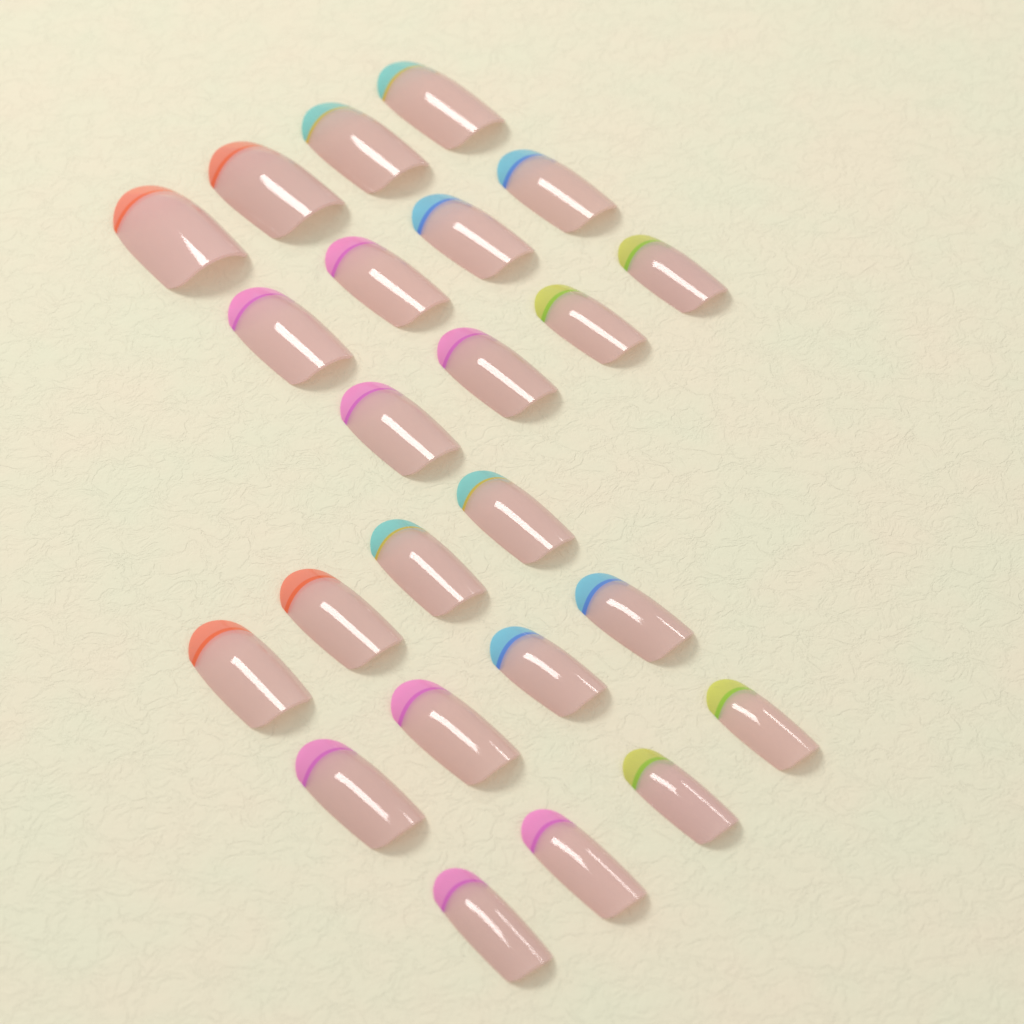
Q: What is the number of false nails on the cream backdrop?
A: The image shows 24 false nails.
